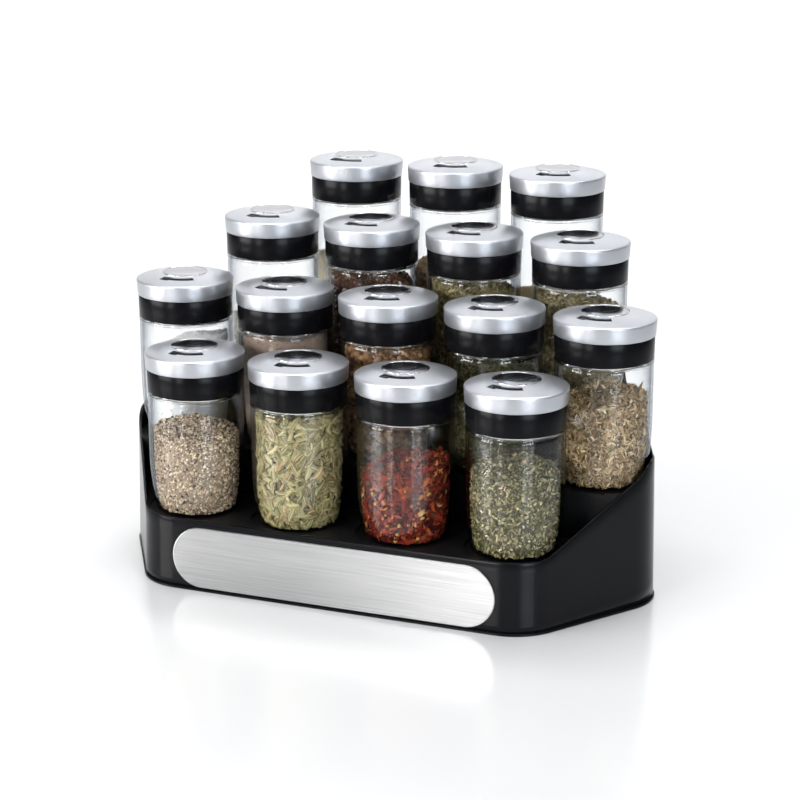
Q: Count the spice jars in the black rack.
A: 16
